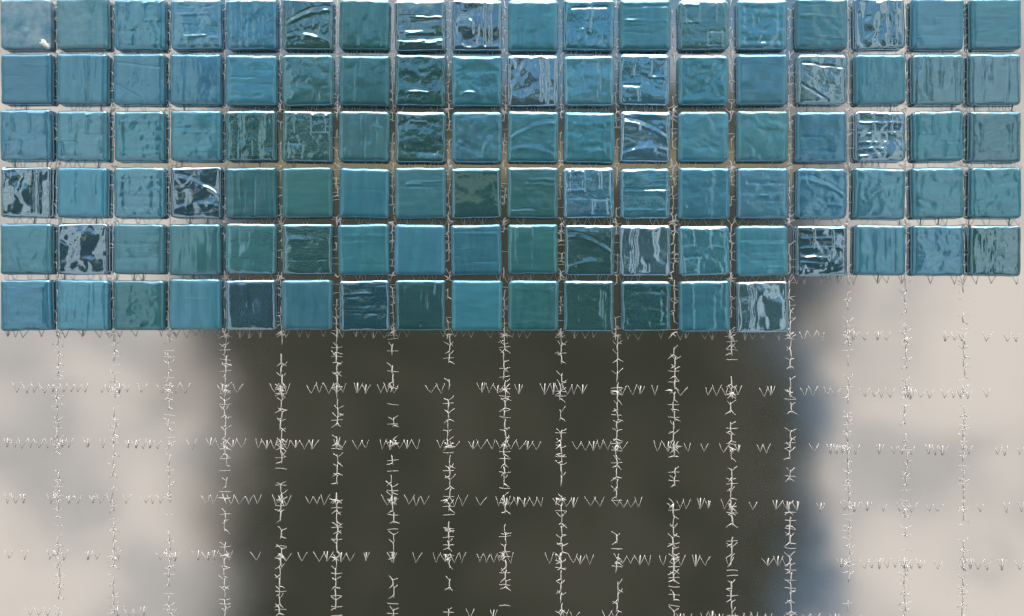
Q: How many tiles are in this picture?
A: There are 104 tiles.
